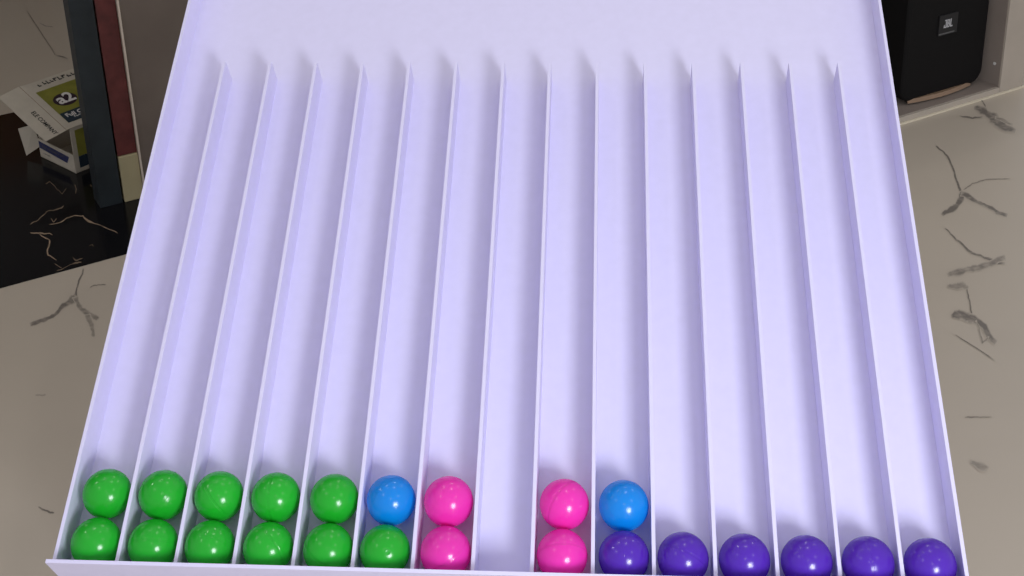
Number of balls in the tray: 23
